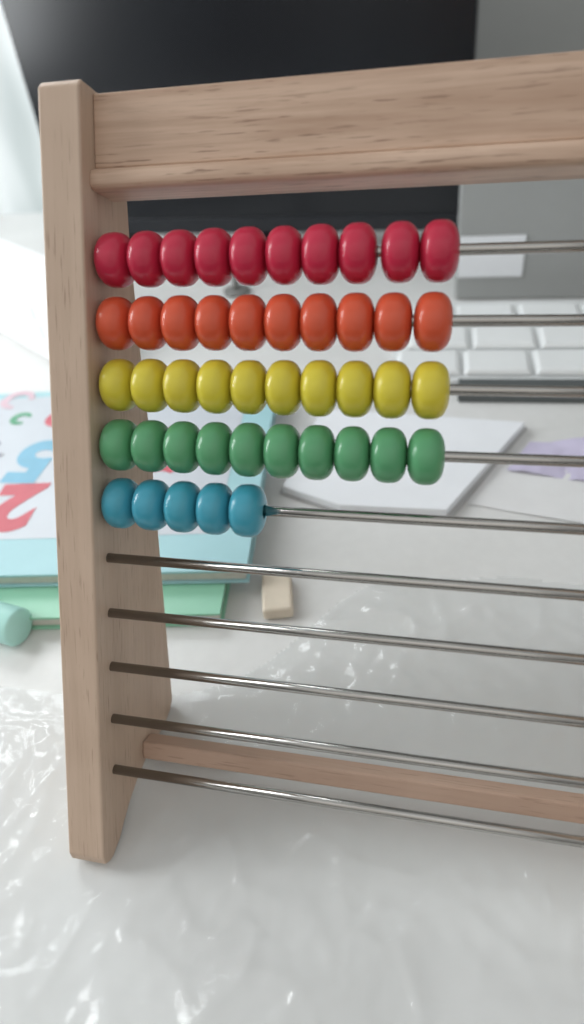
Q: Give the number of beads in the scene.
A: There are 45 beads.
